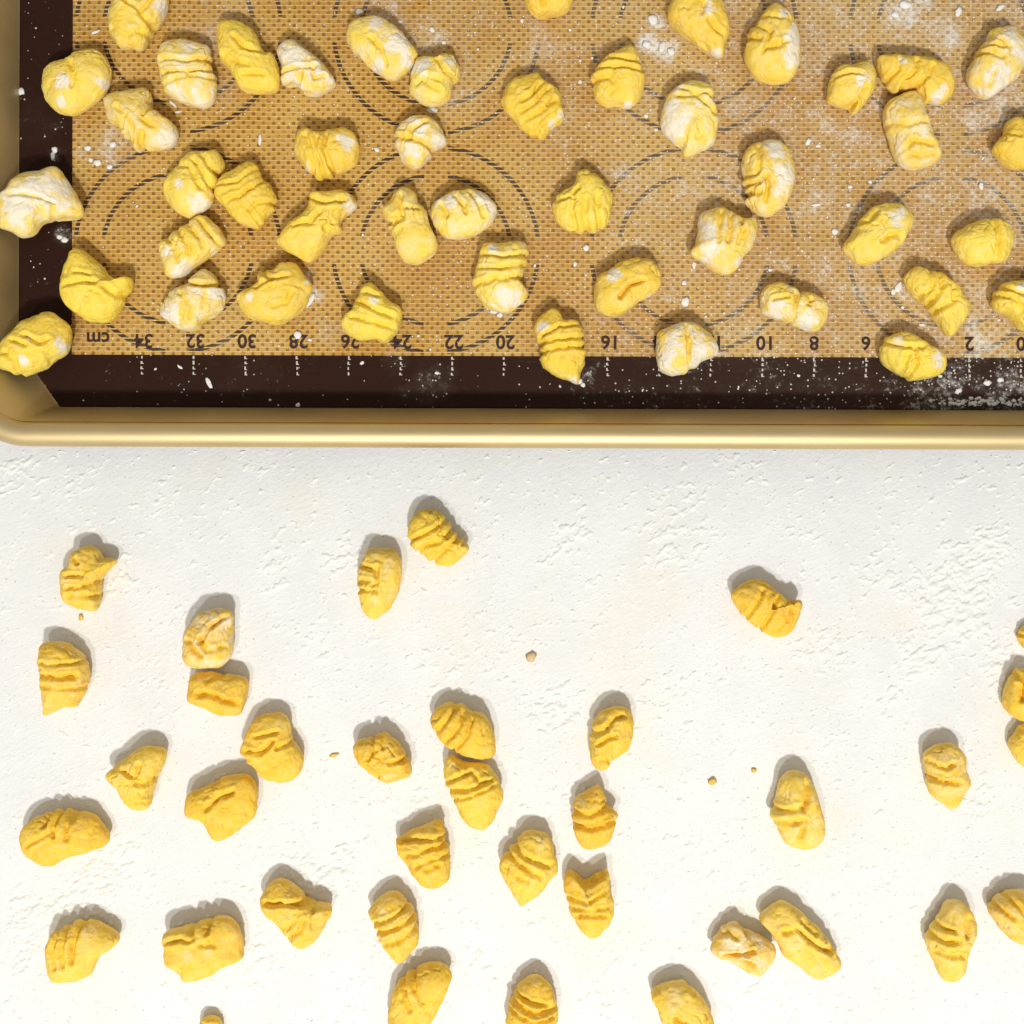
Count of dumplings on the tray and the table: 82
